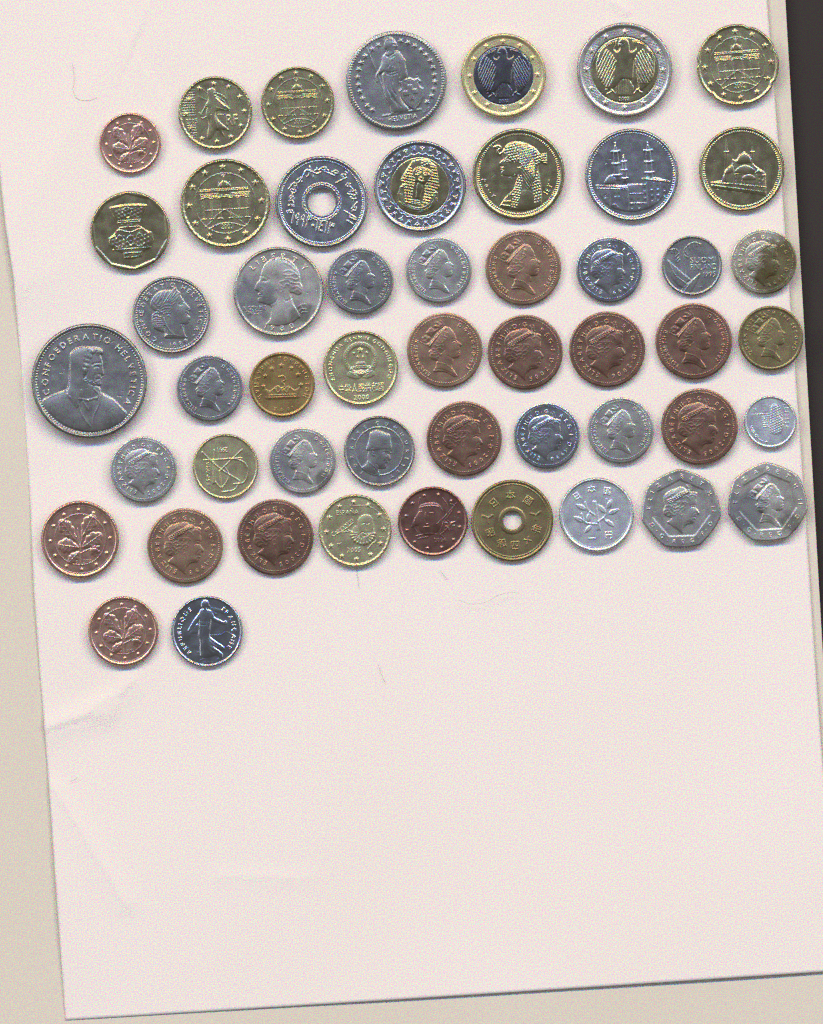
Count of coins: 51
